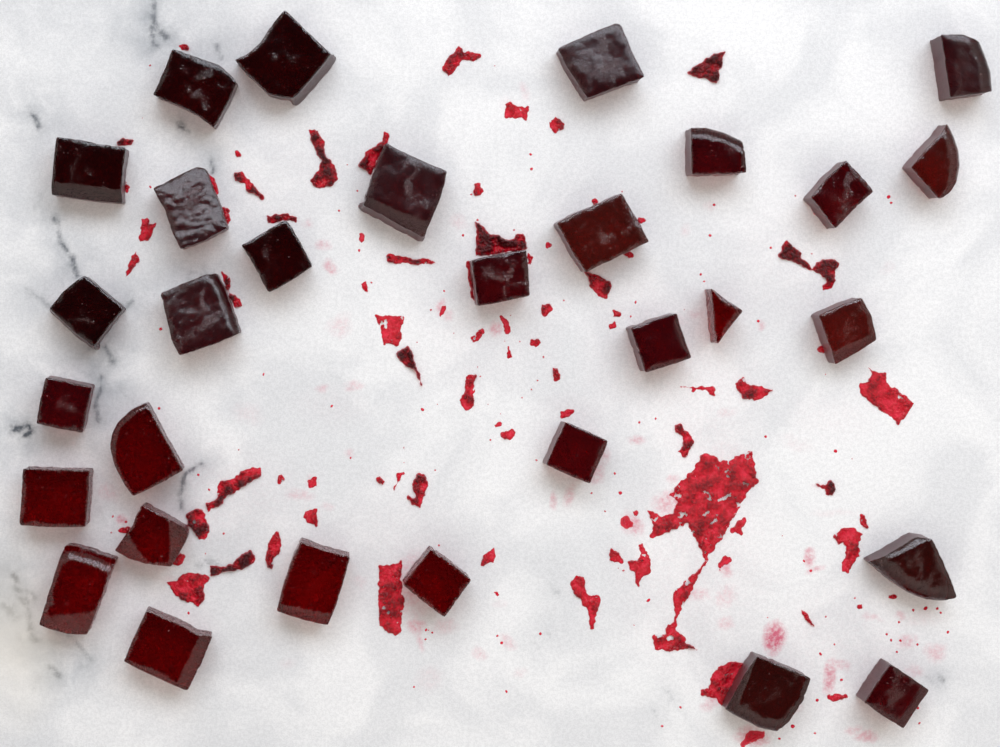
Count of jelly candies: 30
